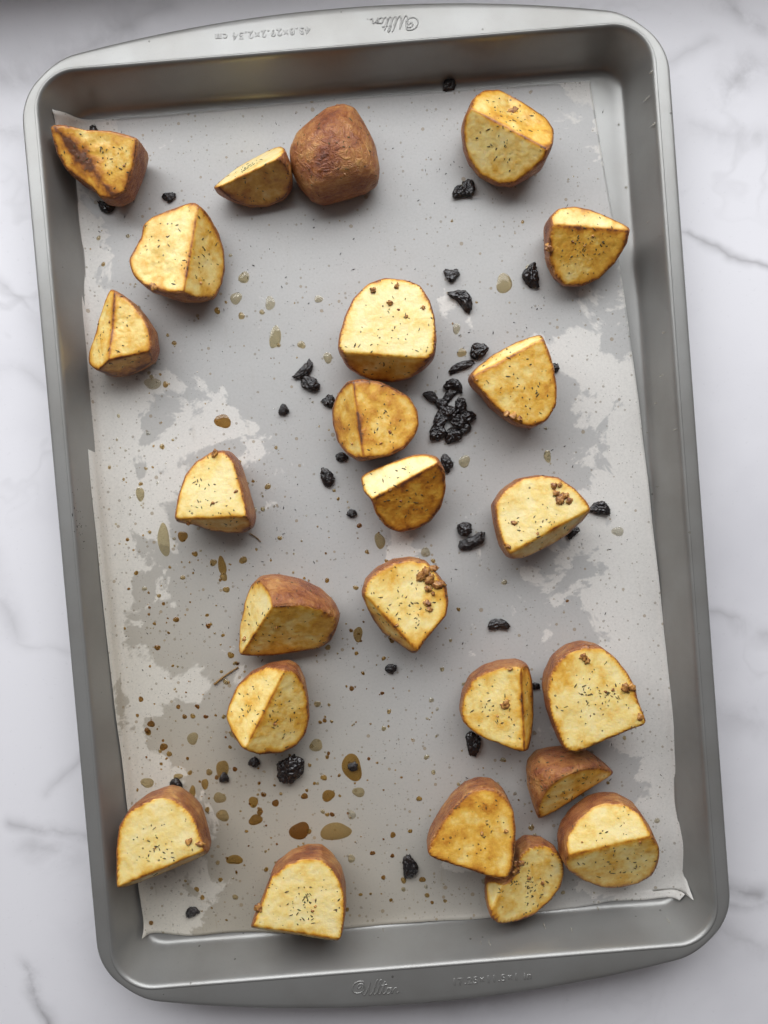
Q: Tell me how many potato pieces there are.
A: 24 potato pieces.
